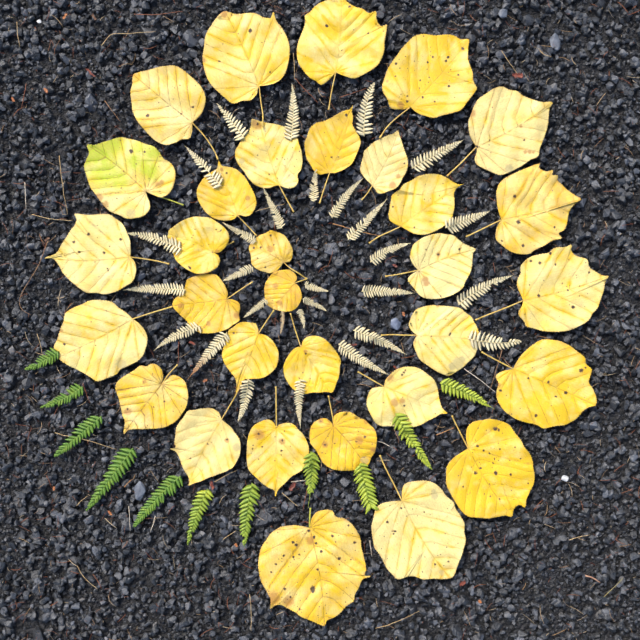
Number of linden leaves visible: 32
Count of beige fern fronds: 29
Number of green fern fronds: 11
